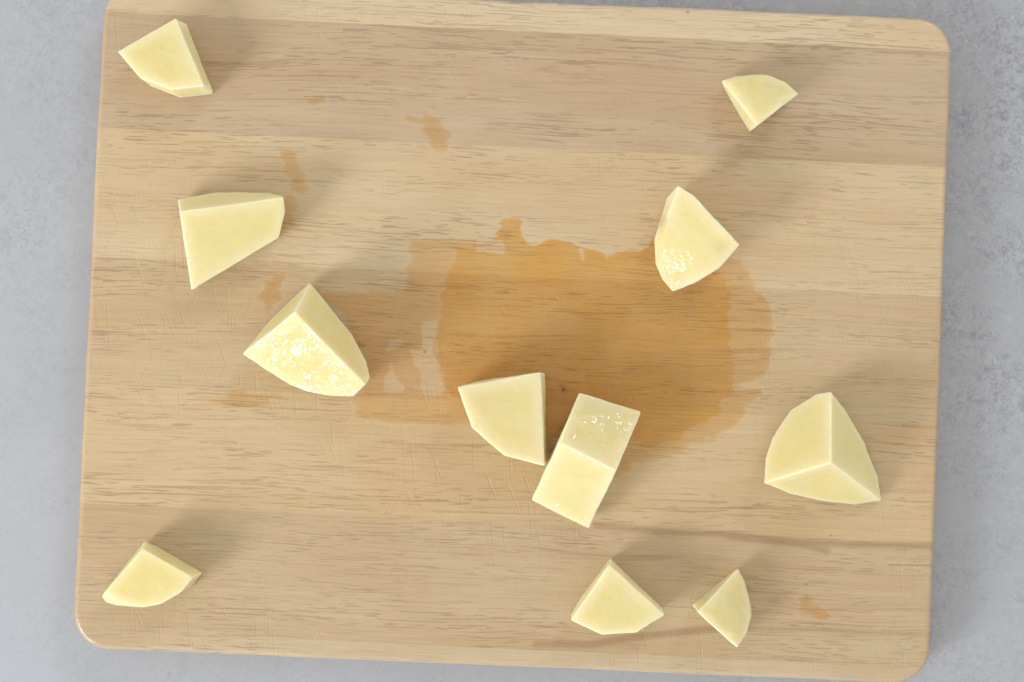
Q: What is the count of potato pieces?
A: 11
